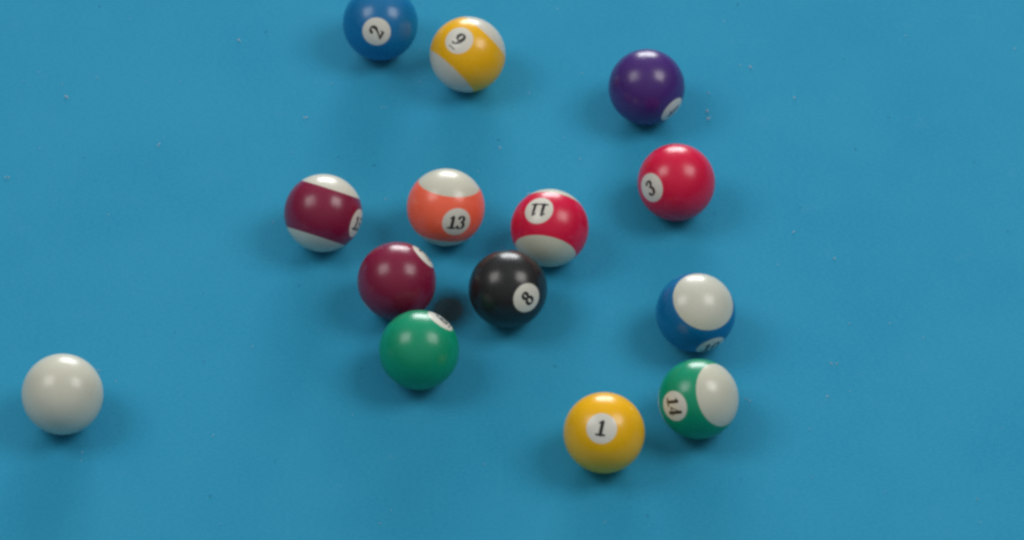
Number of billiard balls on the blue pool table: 14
